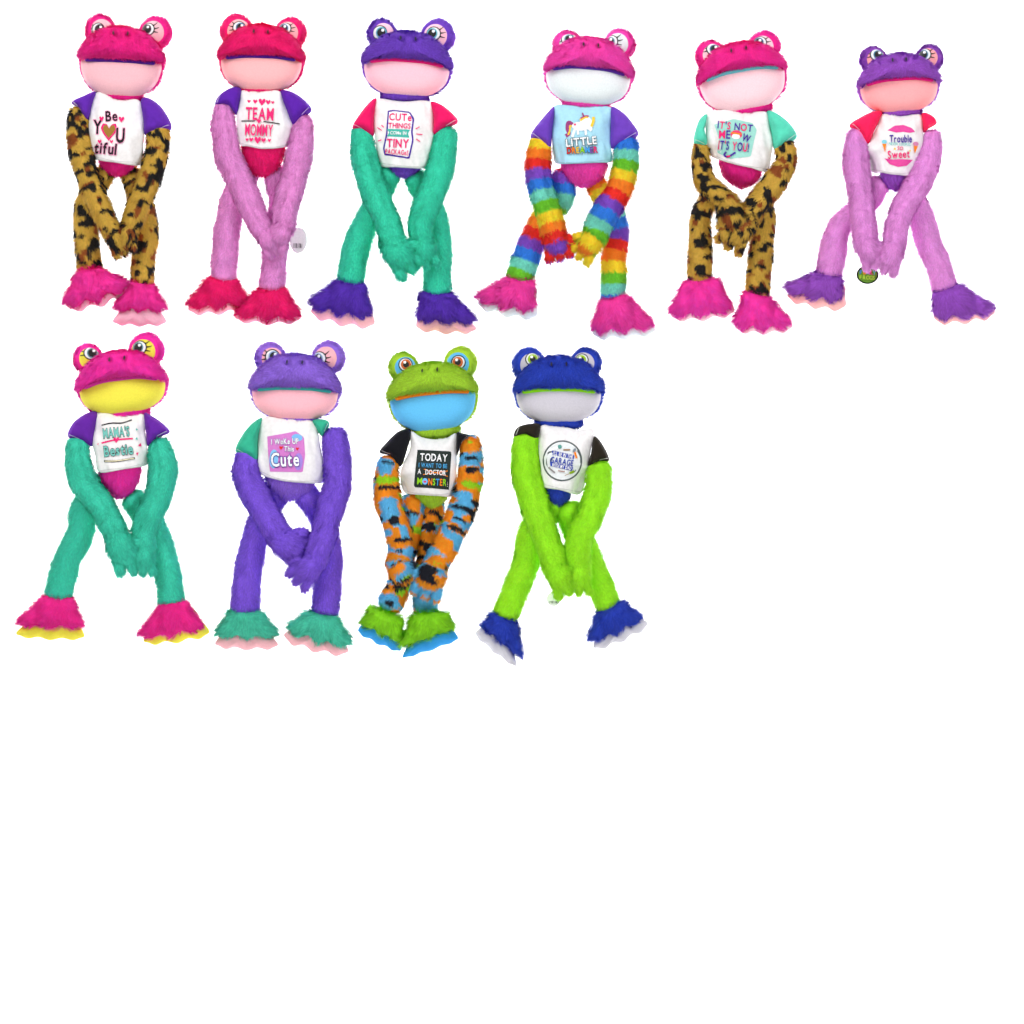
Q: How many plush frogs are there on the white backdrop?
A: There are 10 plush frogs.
